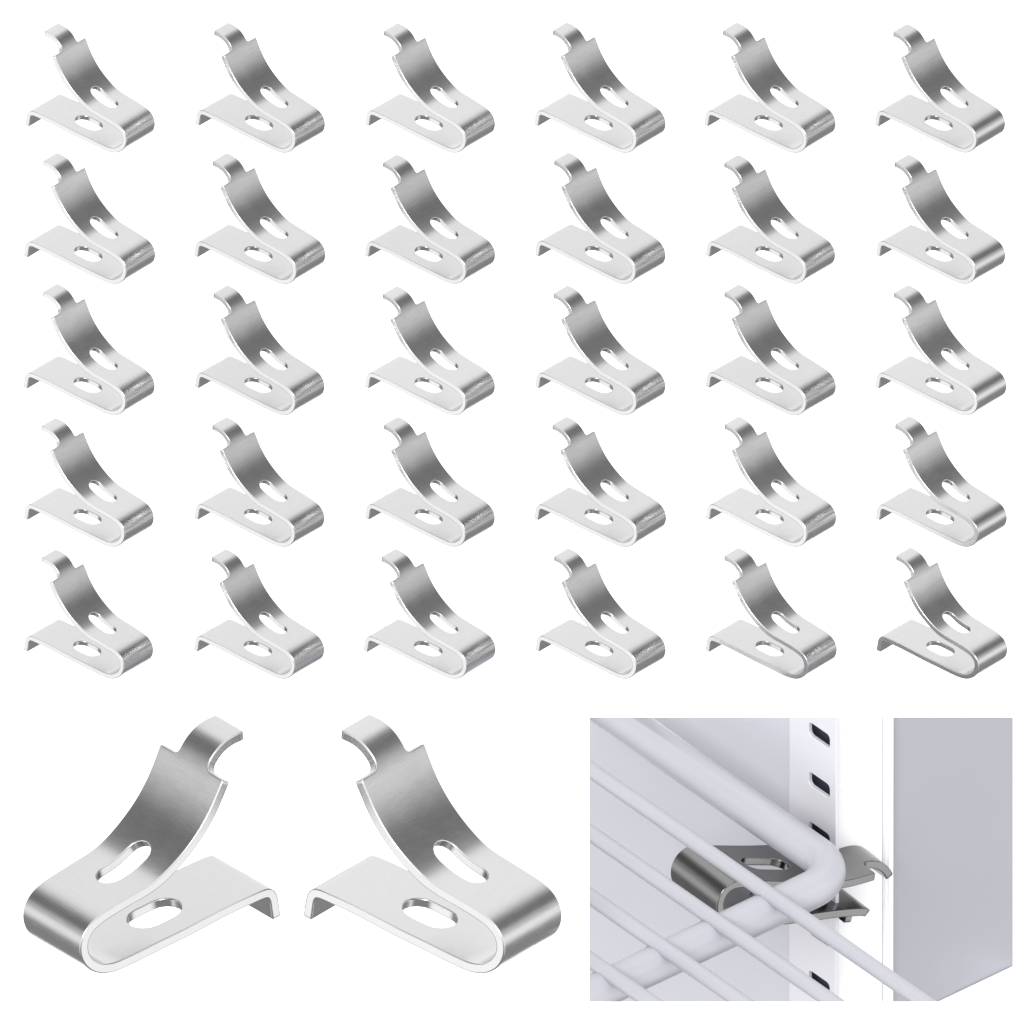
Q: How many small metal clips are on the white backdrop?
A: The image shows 30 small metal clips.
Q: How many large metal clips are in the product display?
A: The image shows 3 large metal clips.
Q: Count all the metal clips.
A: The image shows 33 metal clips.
